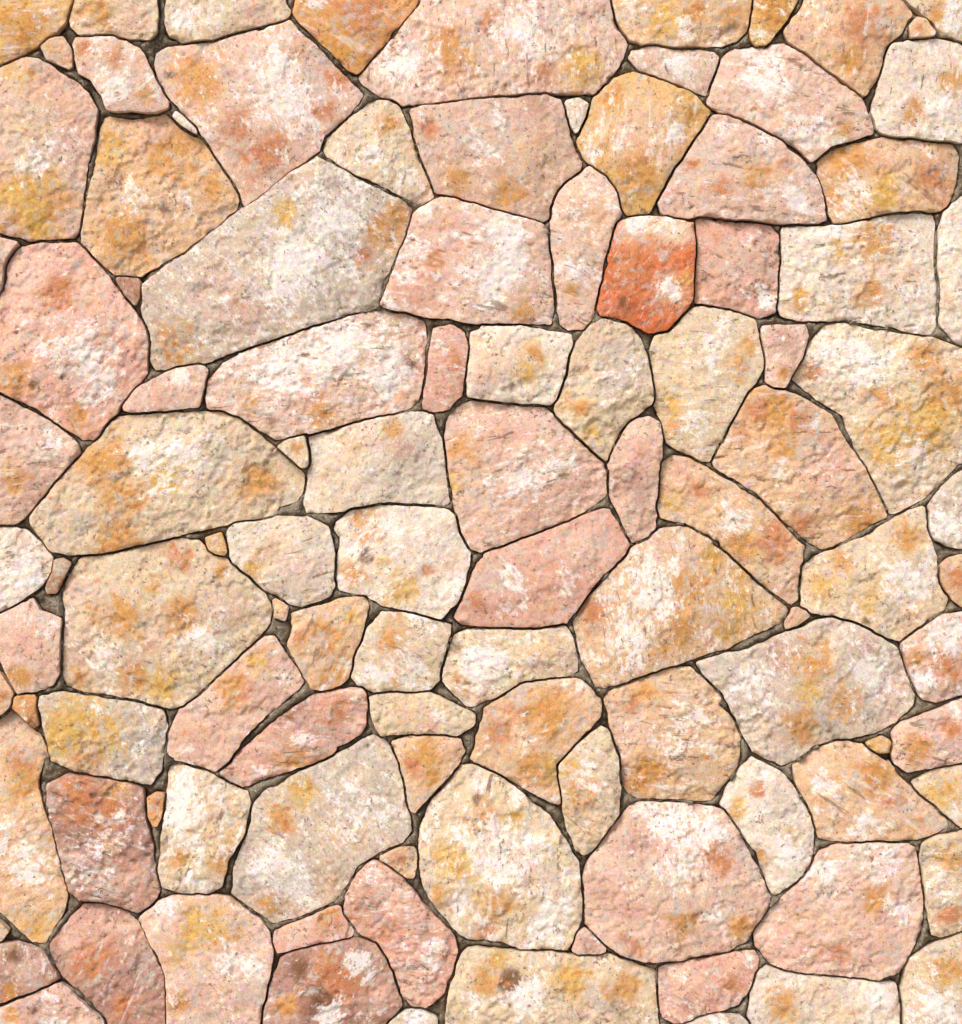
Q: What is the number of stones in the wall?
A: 110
